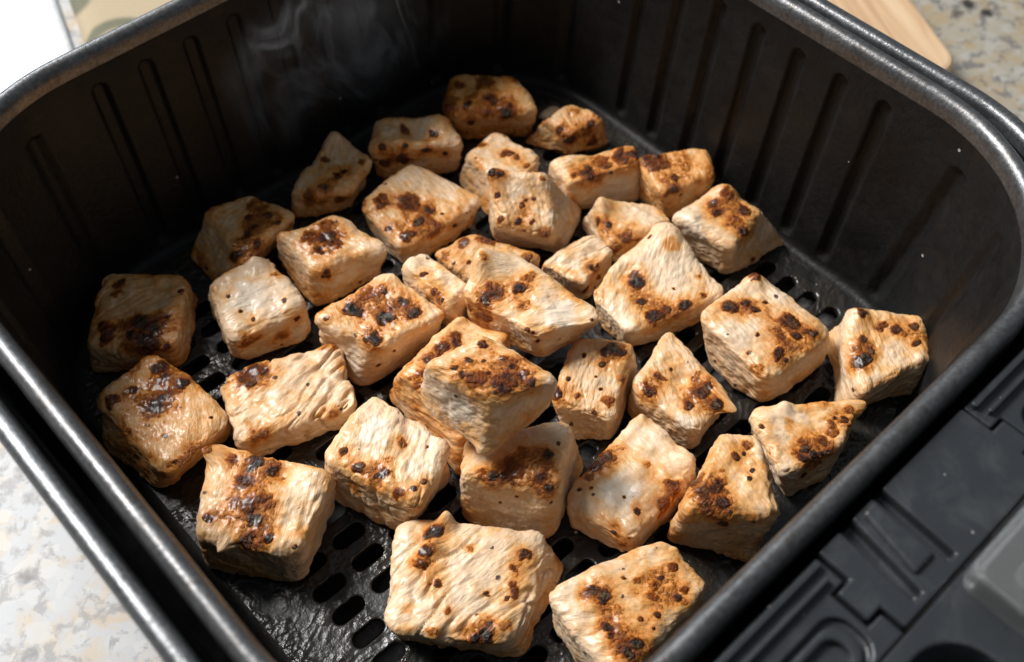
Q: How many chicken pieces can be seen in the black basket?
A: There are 37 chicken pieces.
